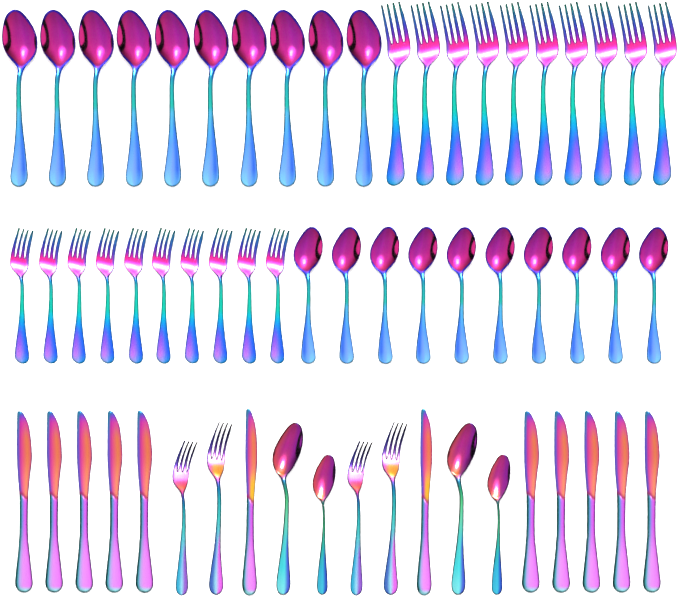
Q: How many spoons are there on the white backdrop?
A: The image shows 24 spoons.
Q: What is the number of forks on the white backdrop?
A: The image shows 24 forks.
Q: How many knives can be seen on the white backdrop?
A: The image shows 12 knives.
